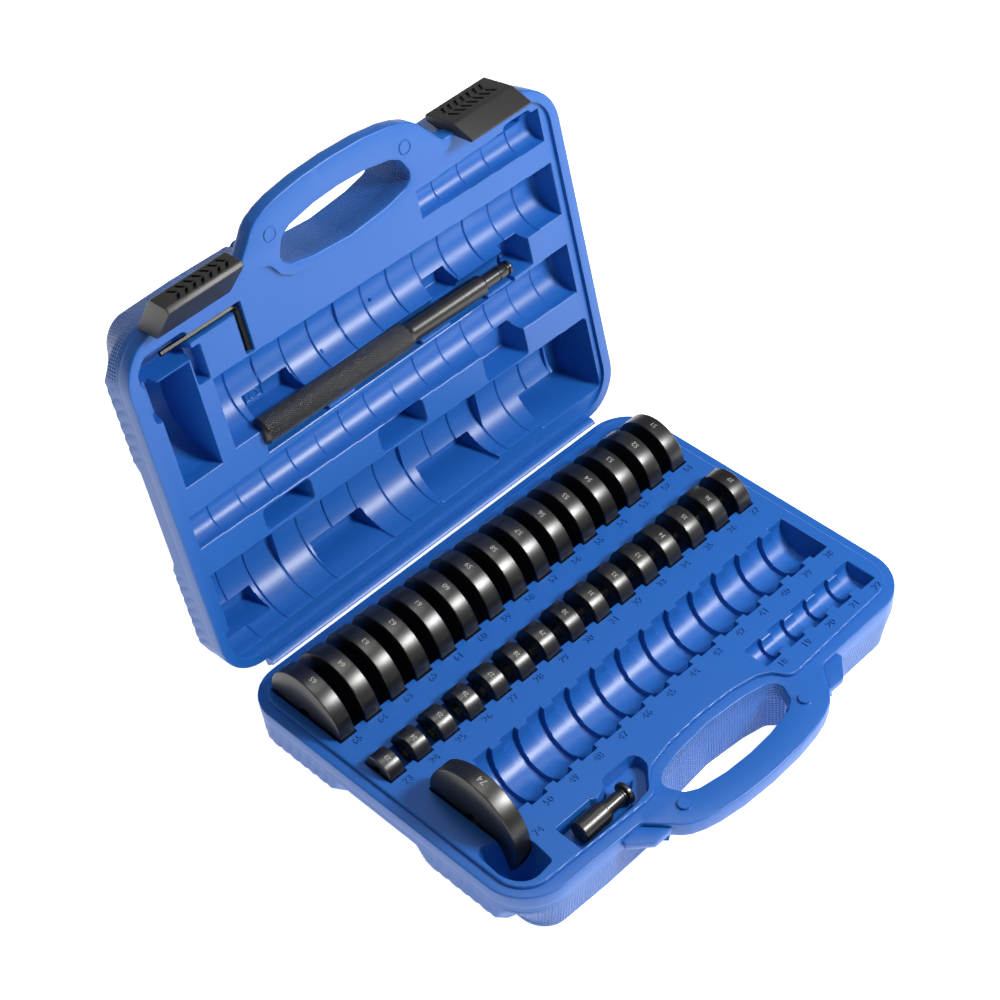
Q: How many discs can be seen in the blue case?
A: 31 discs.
